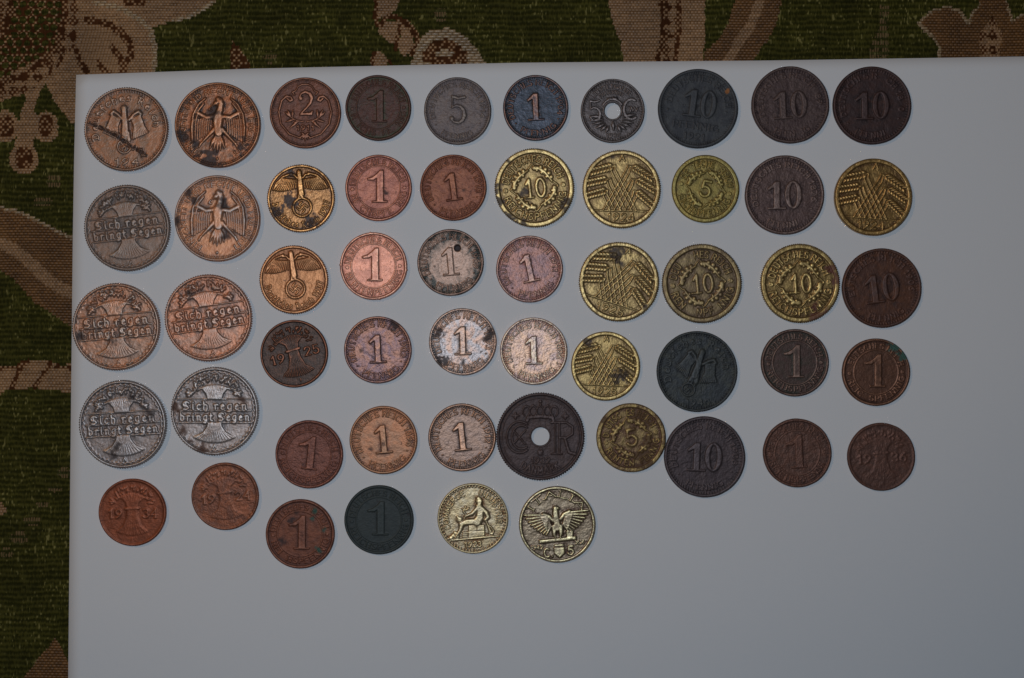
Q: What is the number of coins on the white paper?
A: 54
